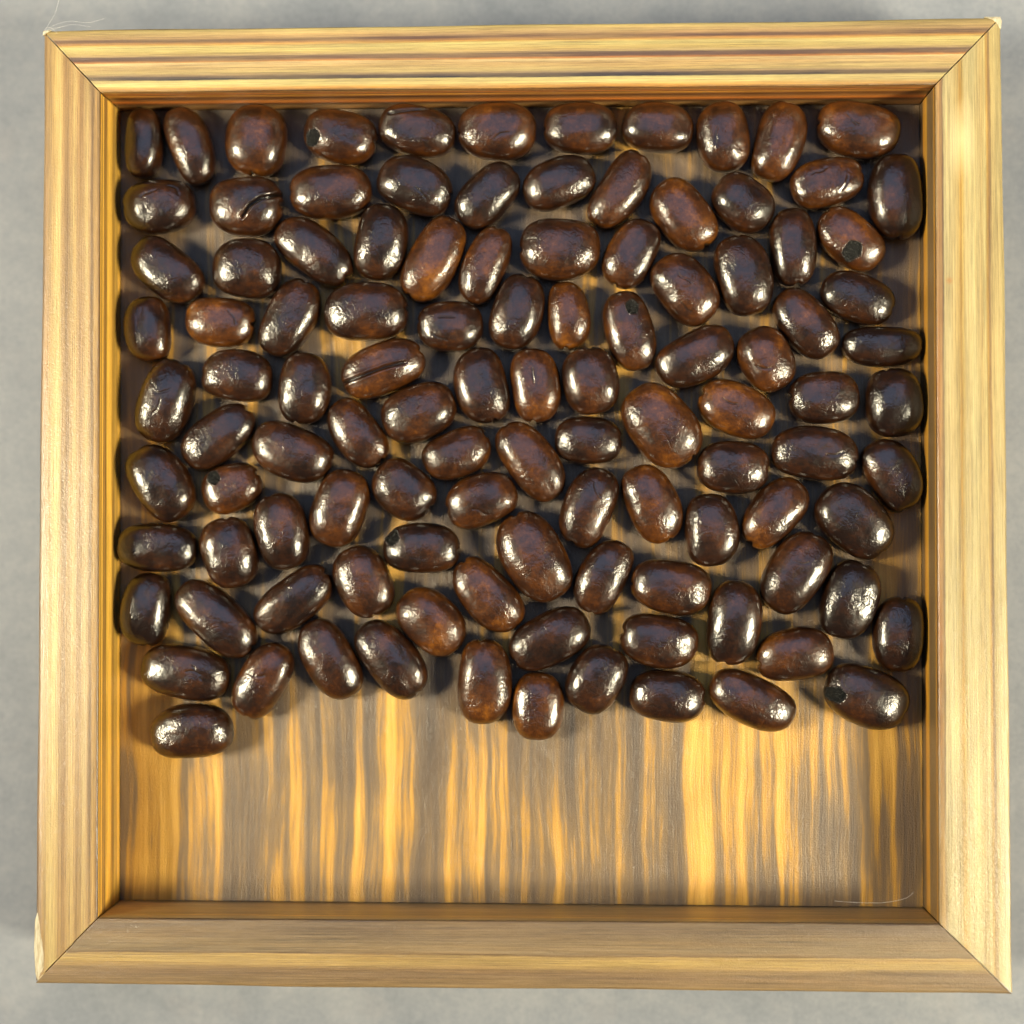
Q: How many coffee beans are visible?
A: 109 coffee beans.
